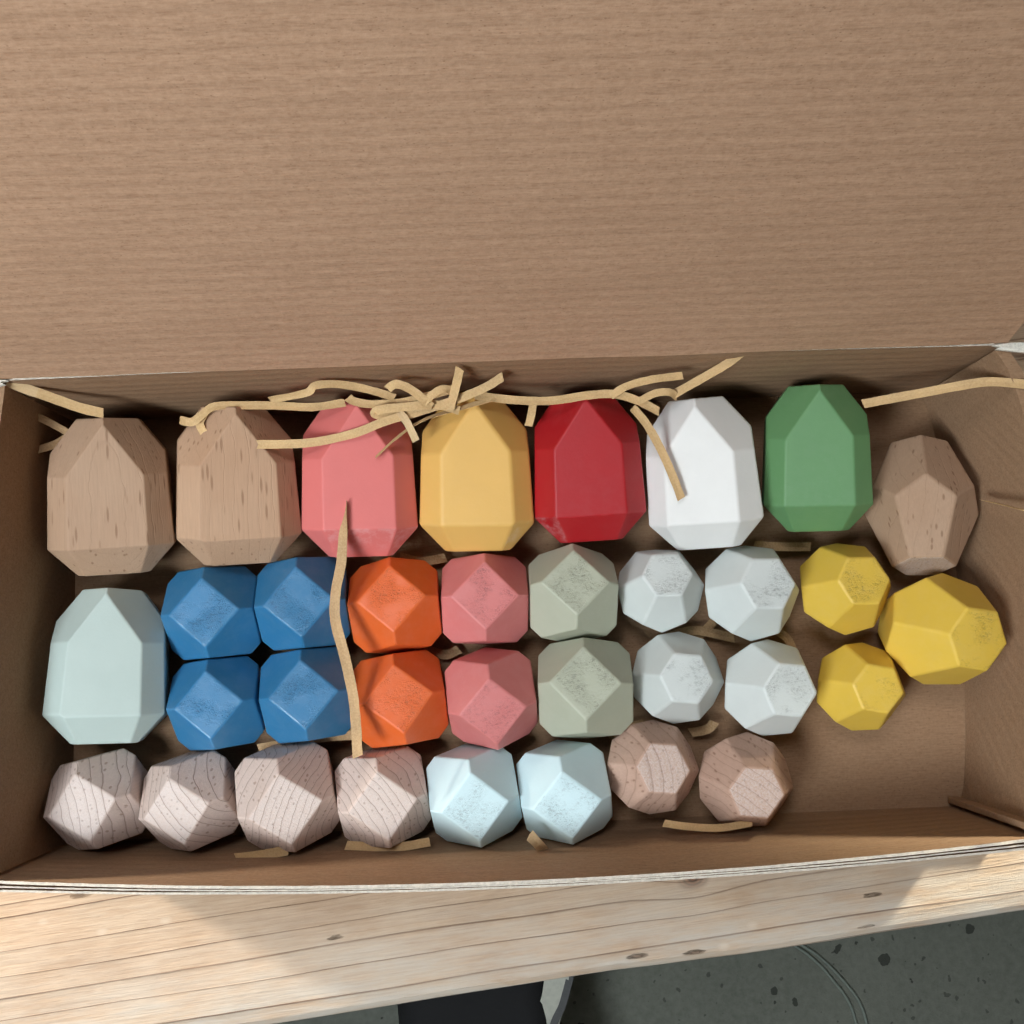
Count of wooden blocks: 34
